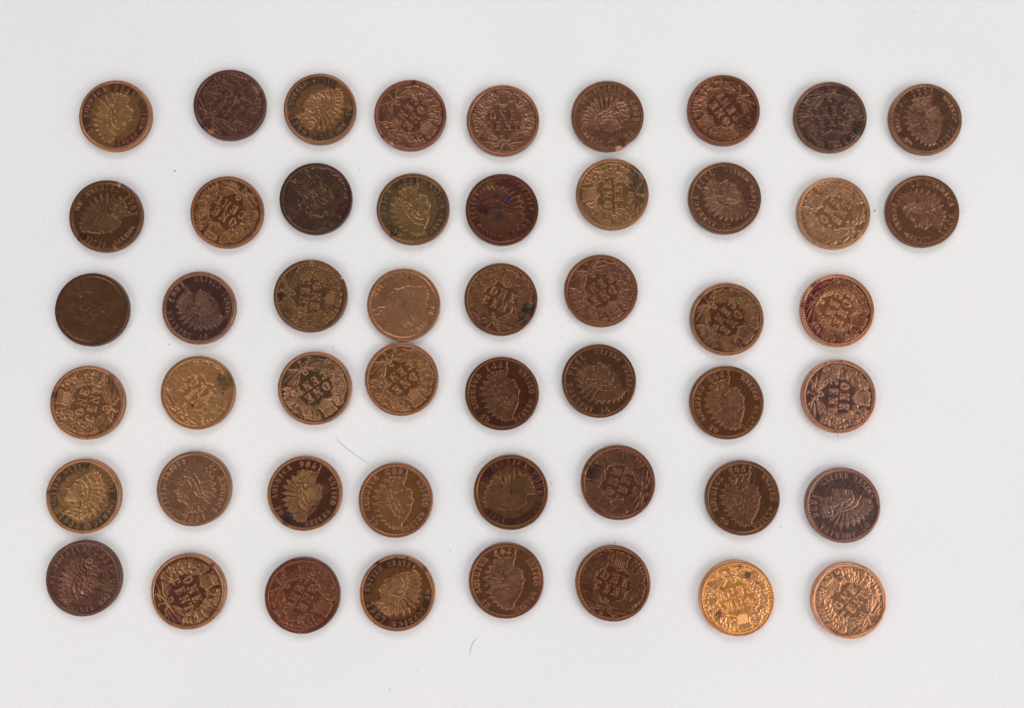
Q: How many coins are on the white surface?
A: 50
